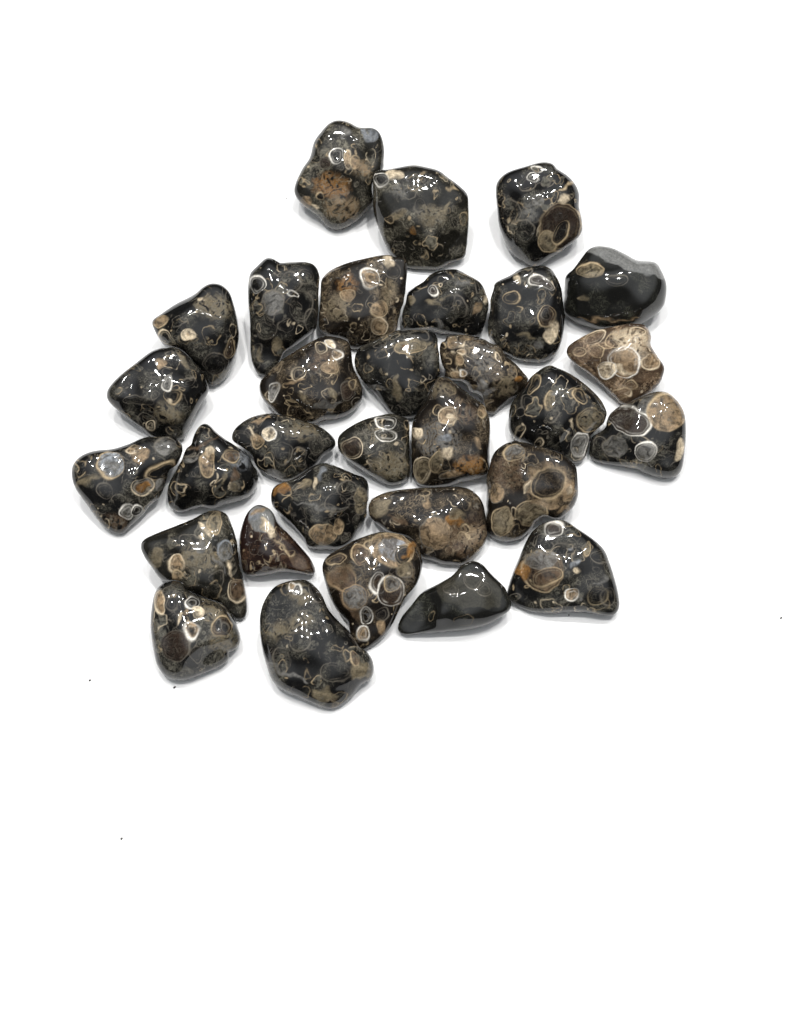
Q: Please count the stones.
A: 31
